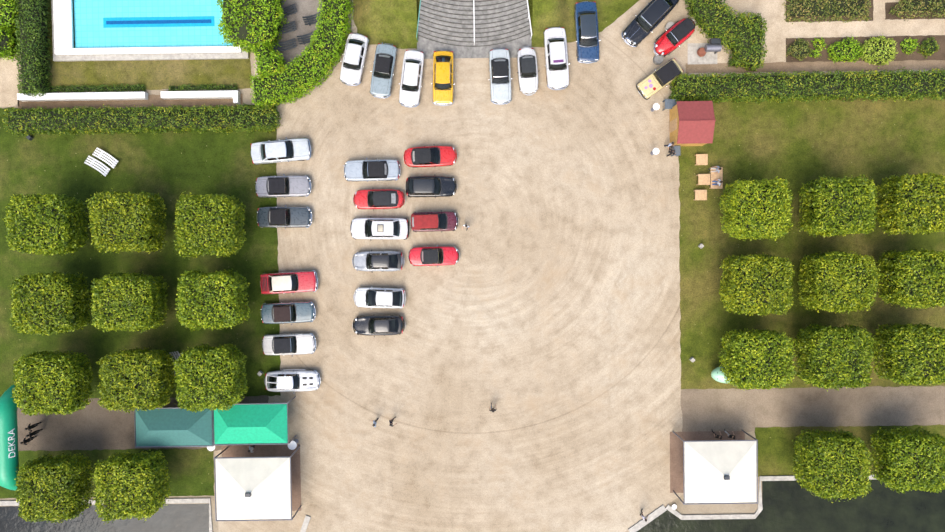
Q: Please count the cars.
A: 28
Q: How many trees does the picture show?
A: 22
